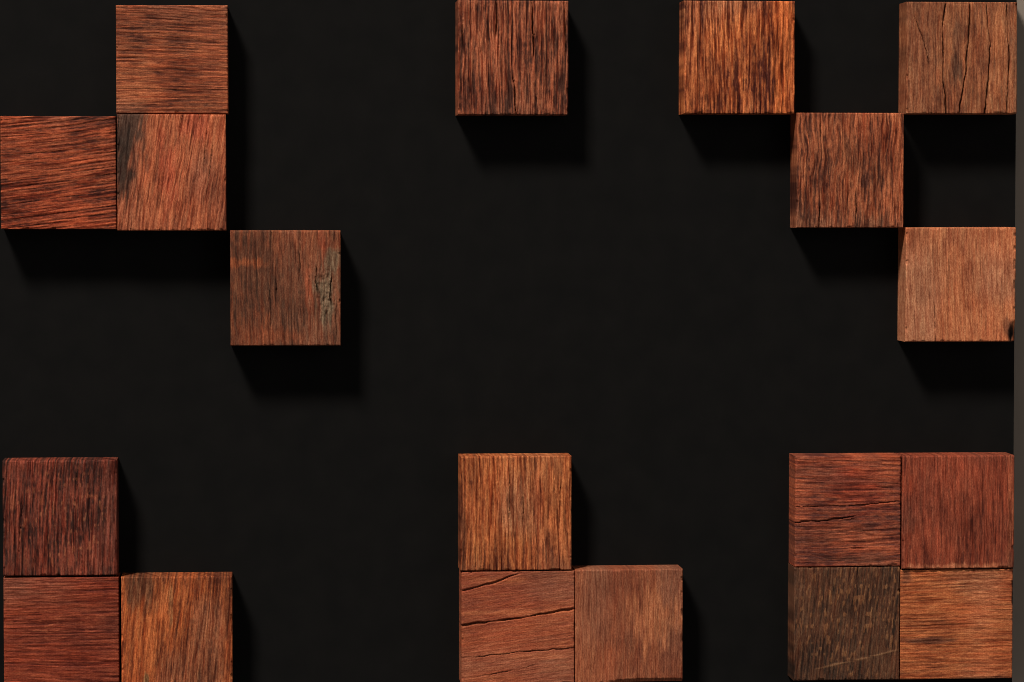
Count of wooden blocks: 19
